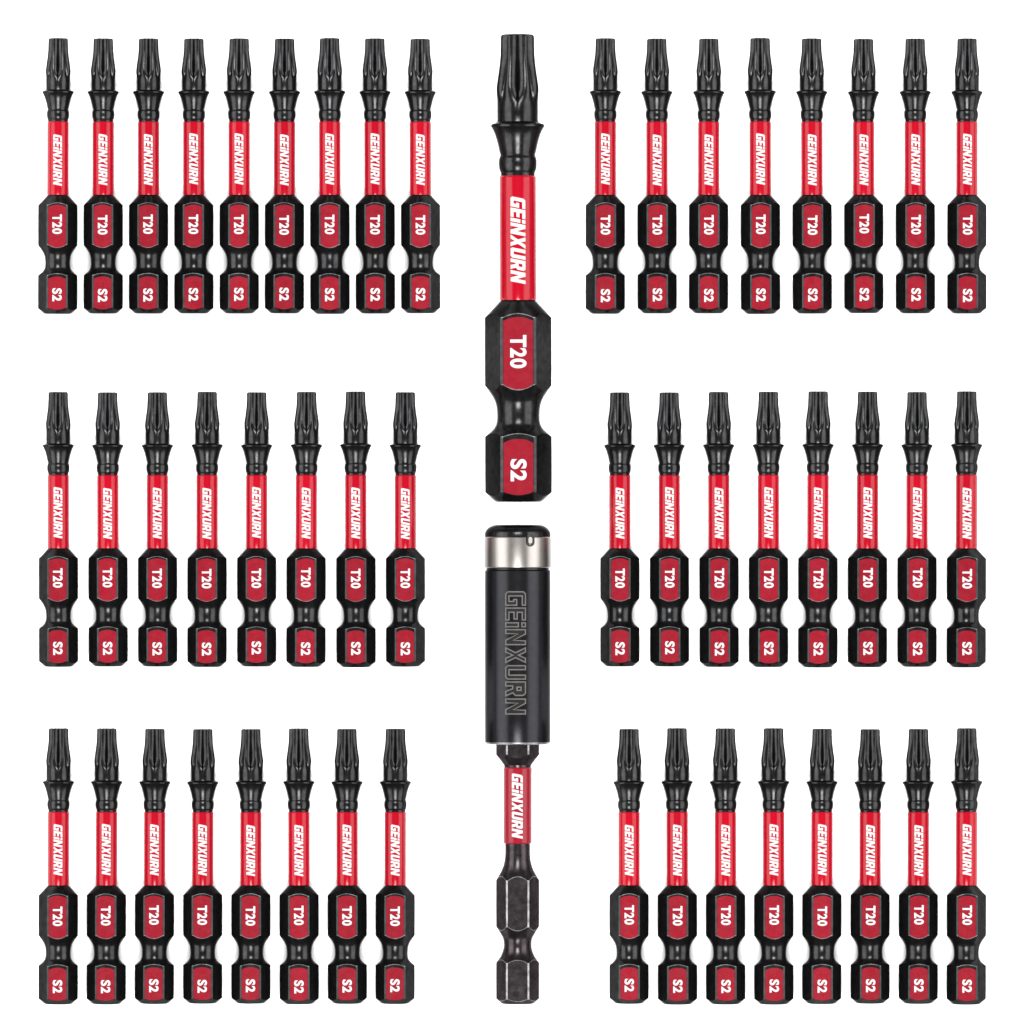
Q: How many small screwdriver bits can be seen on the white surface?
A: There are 49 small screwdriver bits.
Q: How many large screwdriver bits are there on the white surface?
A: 1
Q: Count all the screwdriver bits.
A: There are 50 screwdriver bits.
